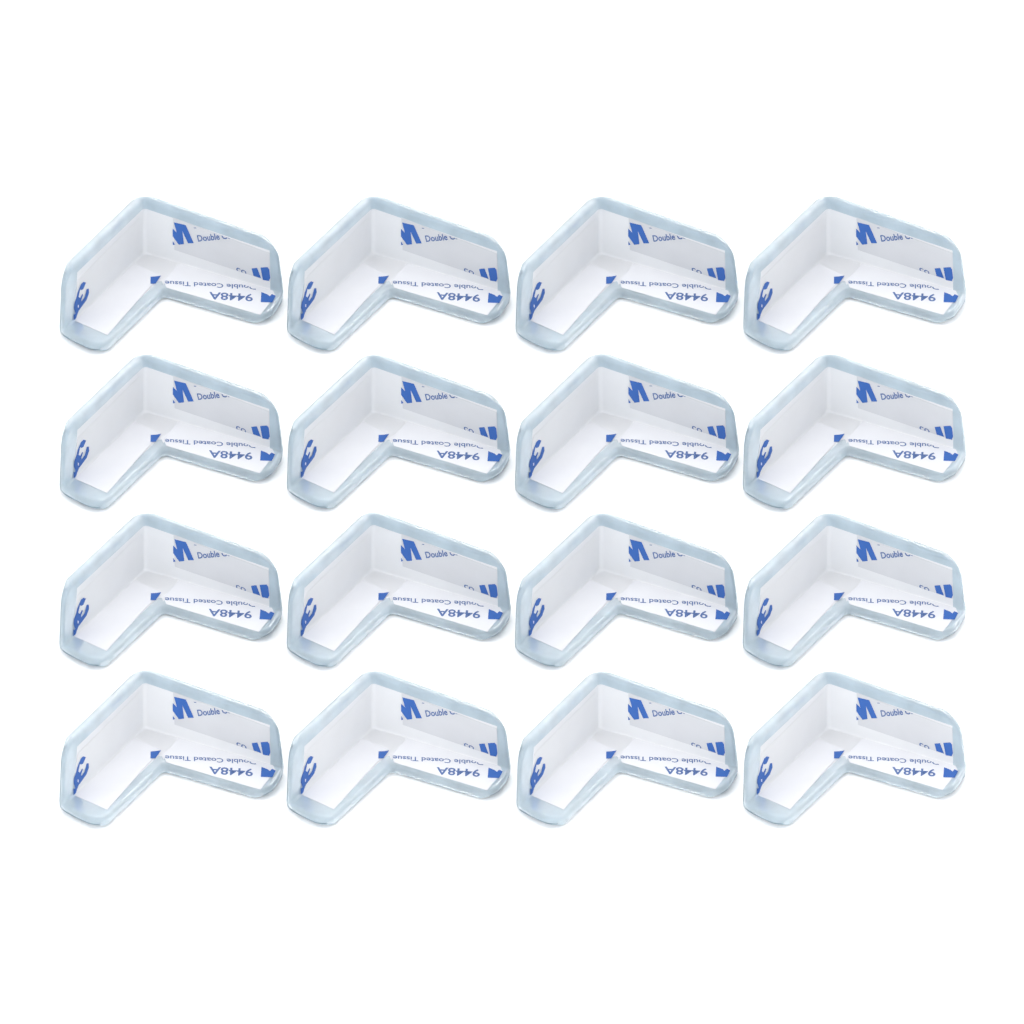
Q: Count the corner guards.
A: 16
